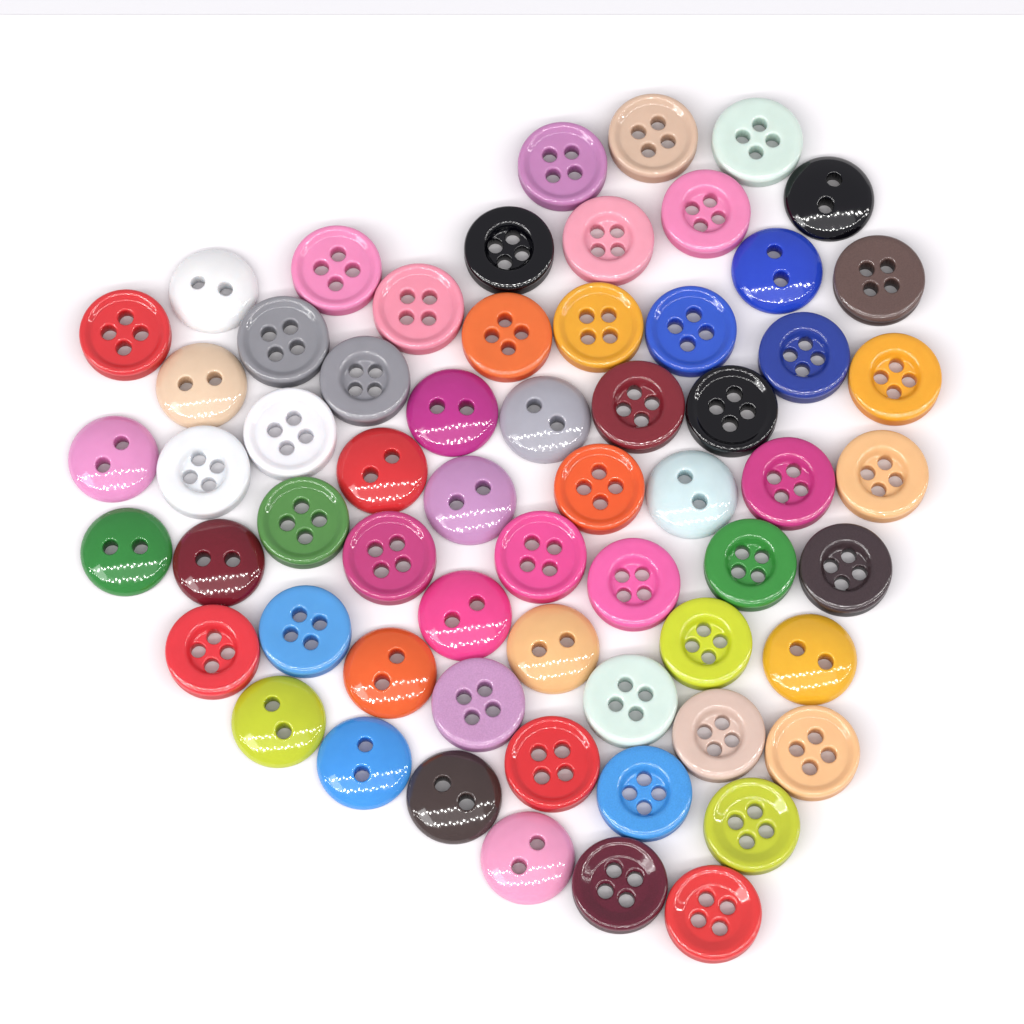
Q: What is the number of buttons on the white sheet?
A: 62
